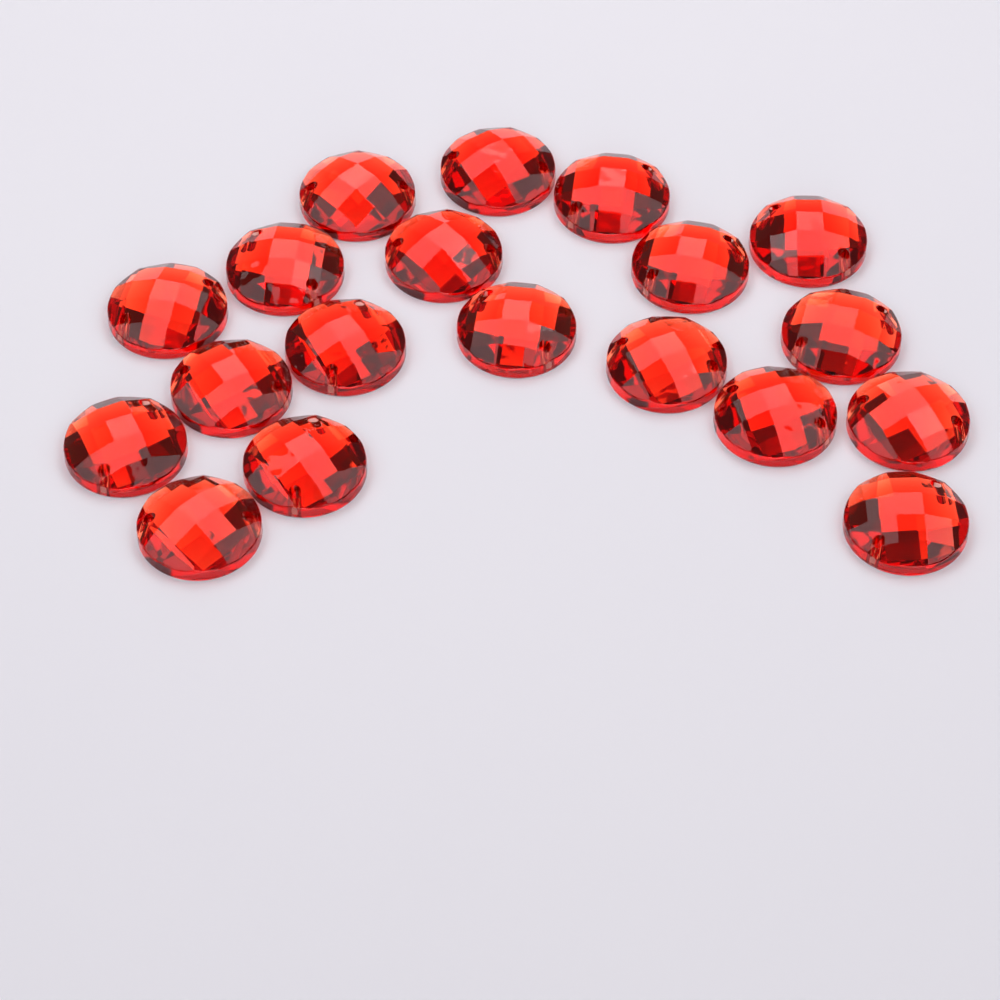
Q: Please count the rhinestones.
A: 19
